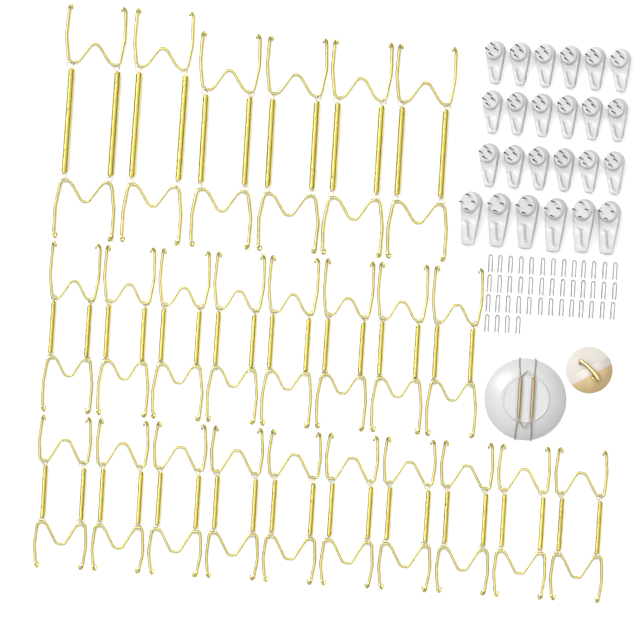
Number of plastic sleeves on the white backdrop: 43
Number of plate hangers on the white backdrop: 25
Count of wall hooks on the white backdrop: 24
